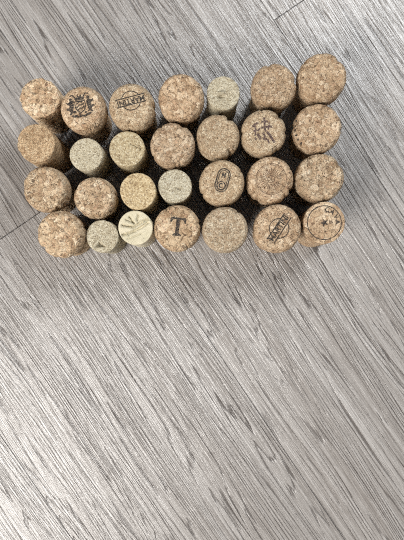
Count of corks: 28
